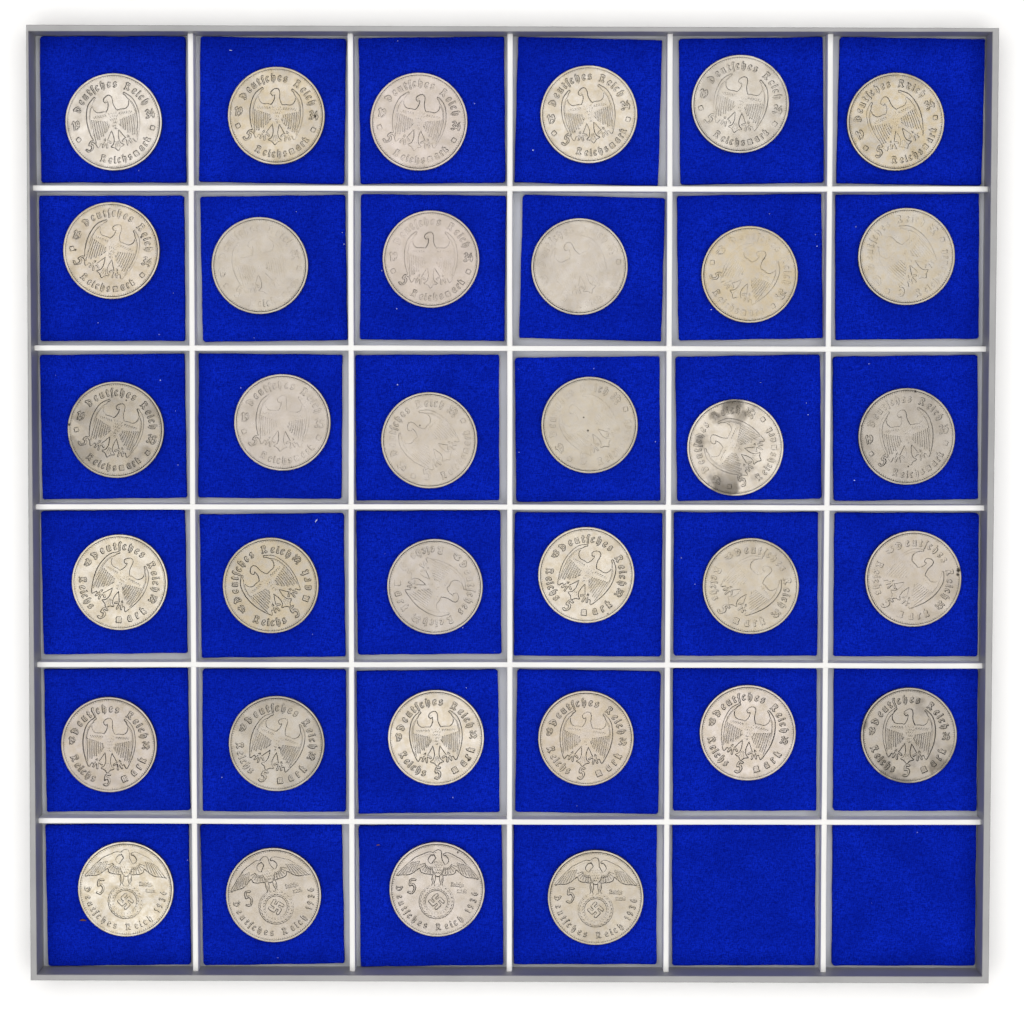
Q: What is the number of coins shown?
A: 34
